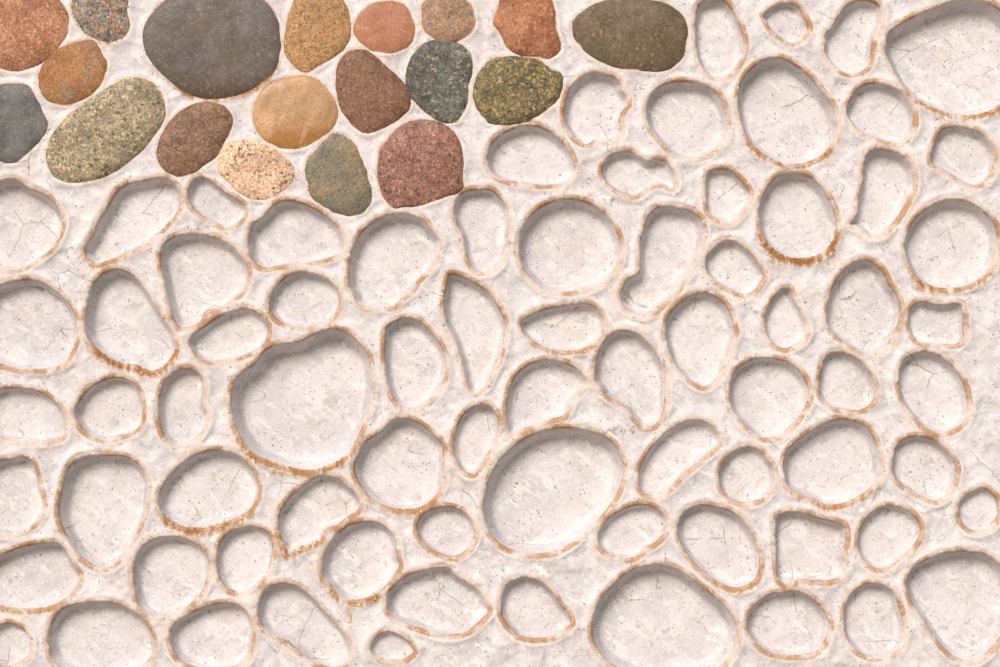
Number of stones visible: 19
